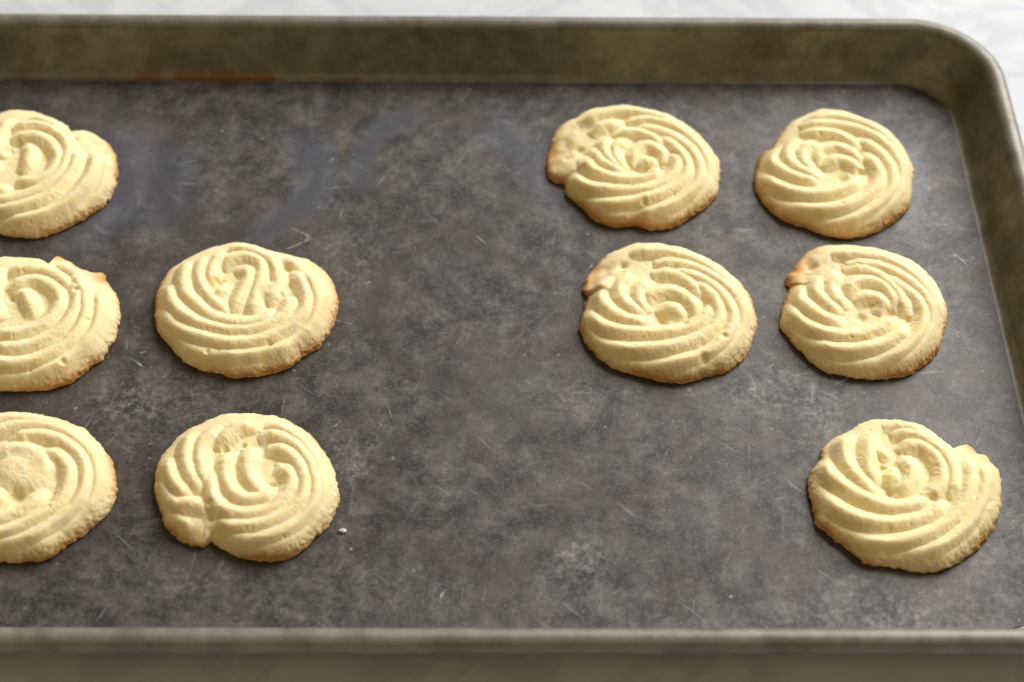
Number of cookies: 10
